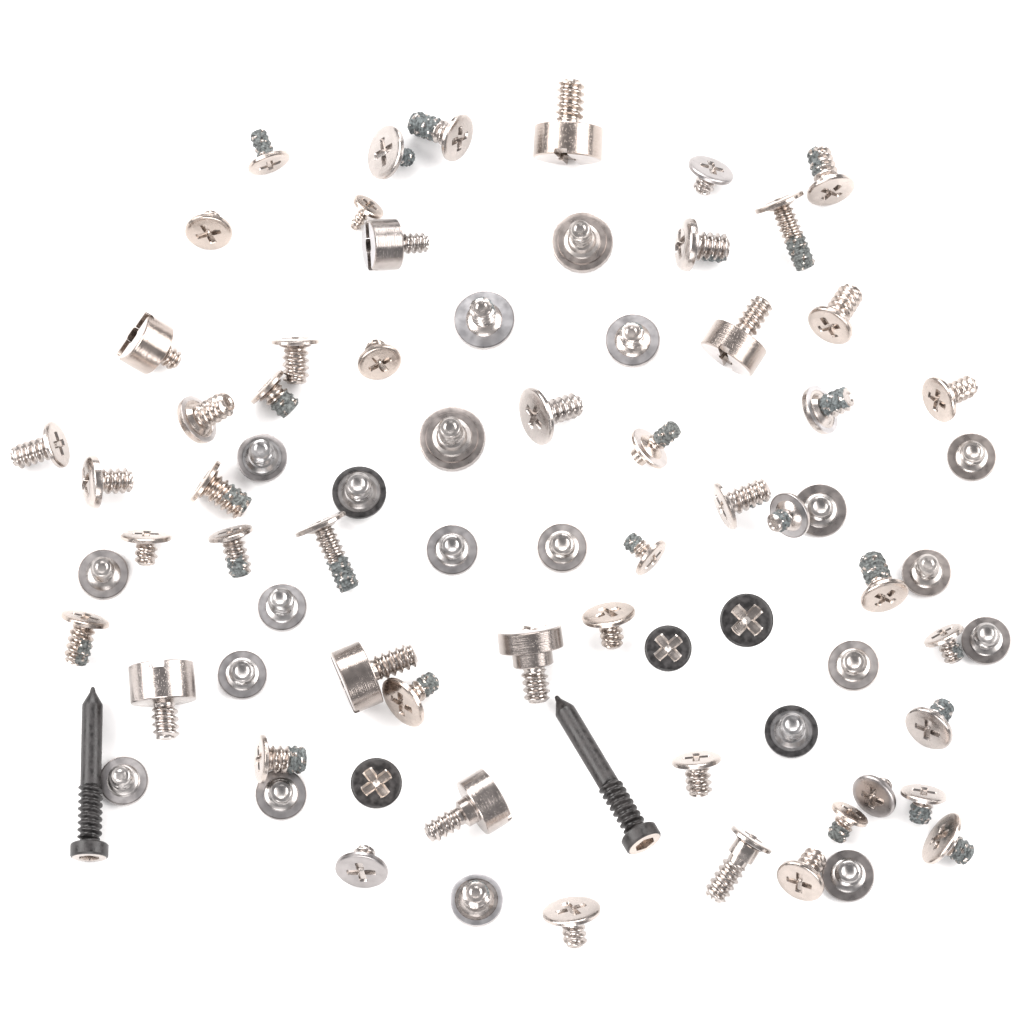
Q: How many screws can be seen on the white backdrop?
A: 77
